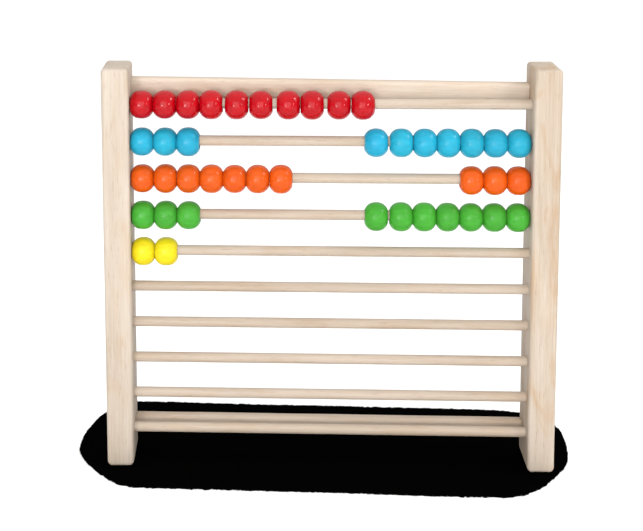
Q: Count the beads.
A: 42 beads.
